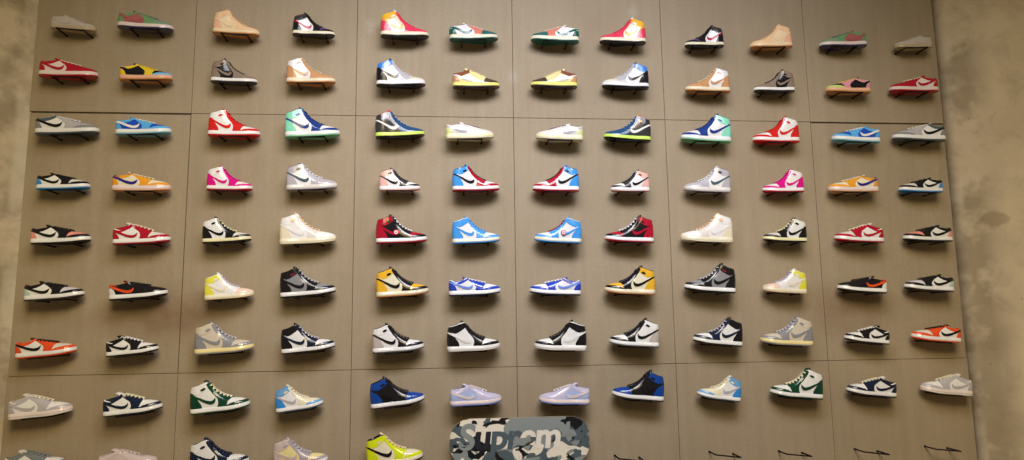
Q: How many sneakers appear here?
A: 101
